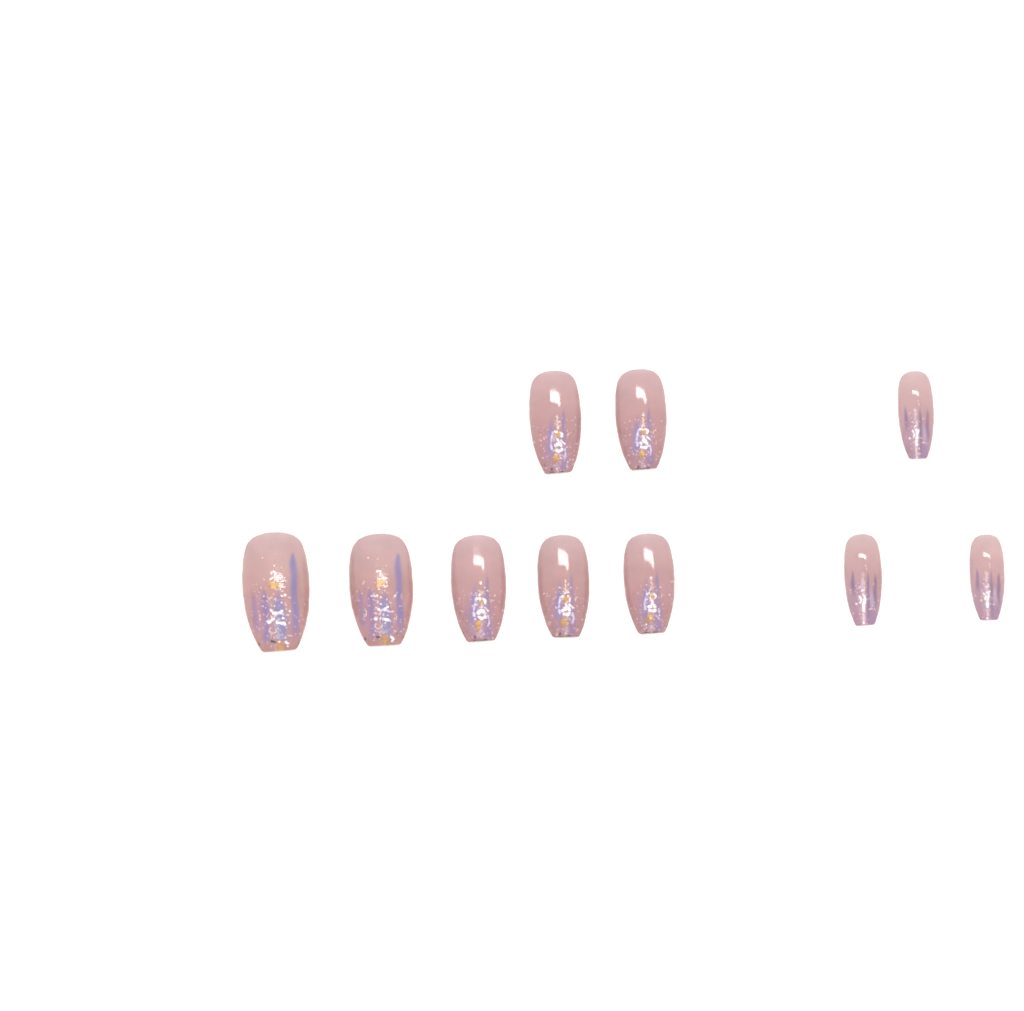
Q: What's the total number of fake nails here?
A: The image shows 10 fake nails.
